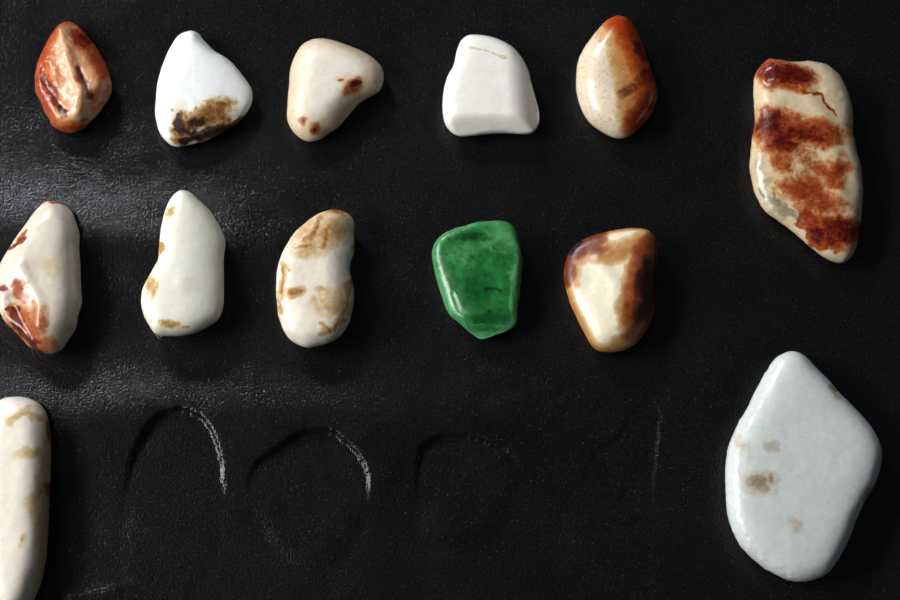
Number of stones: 13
